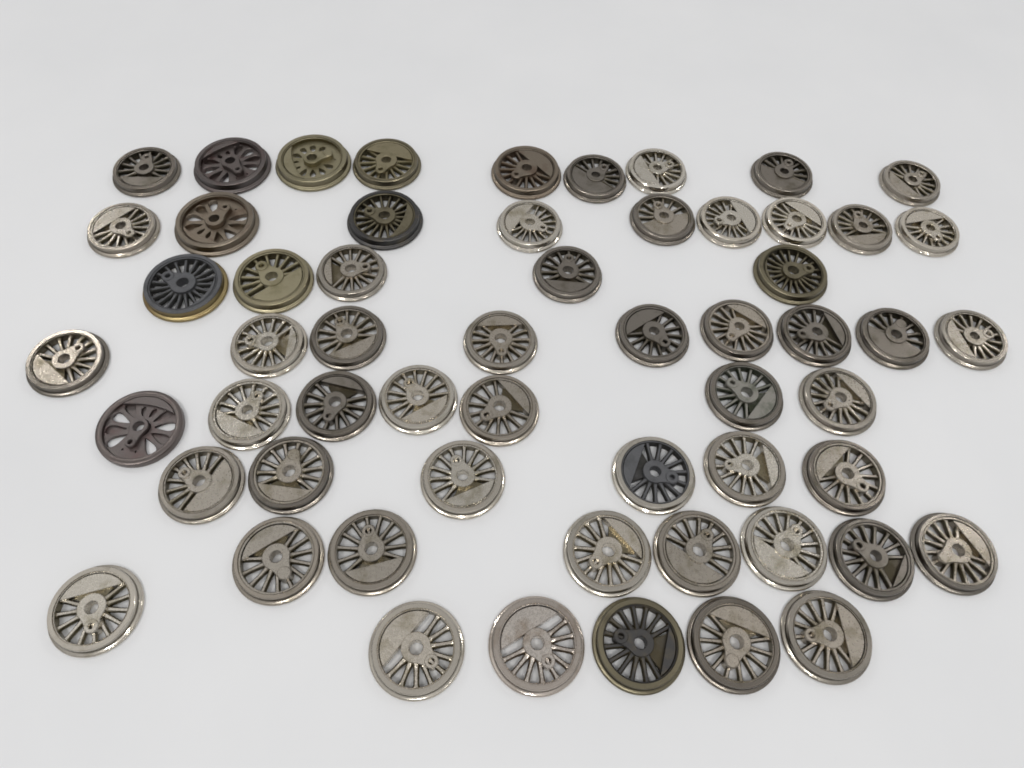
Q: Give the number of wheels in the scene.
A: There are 58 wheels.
